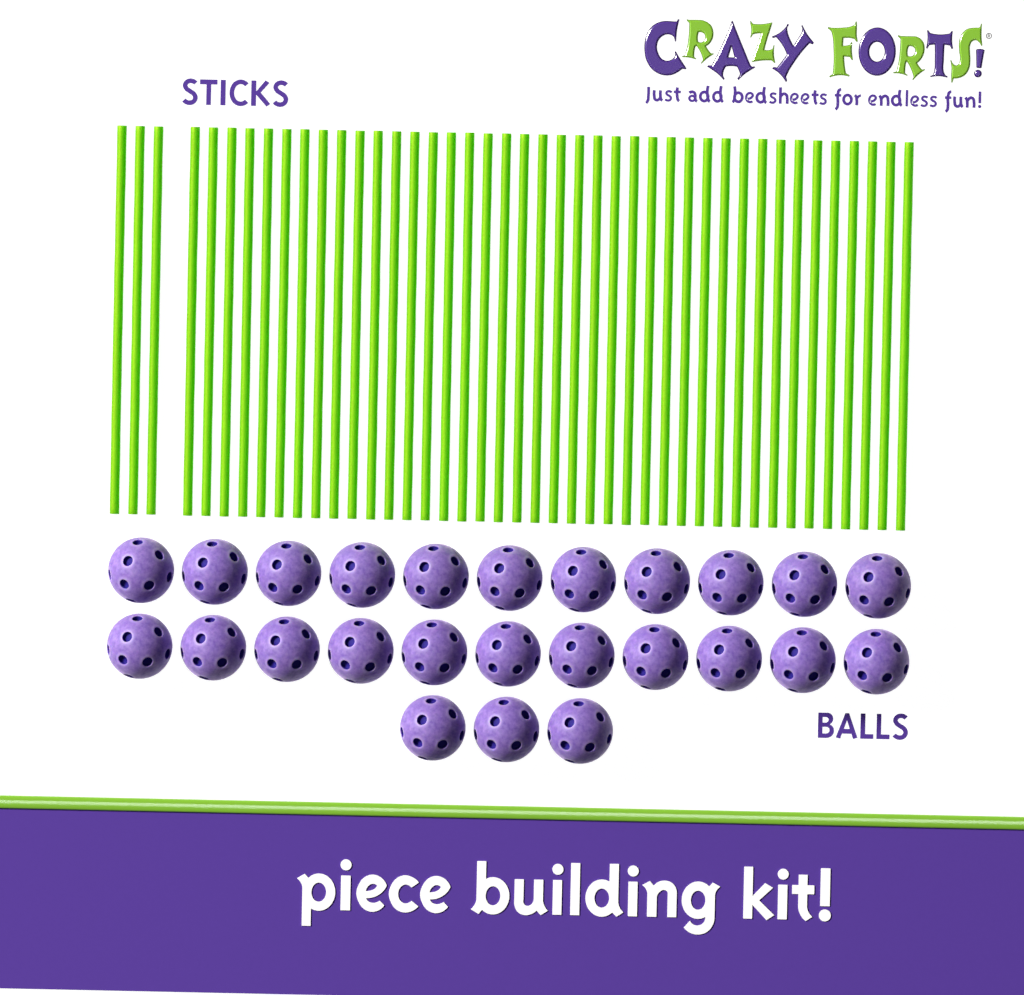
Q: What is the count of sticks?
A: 43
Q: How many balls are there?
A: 25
